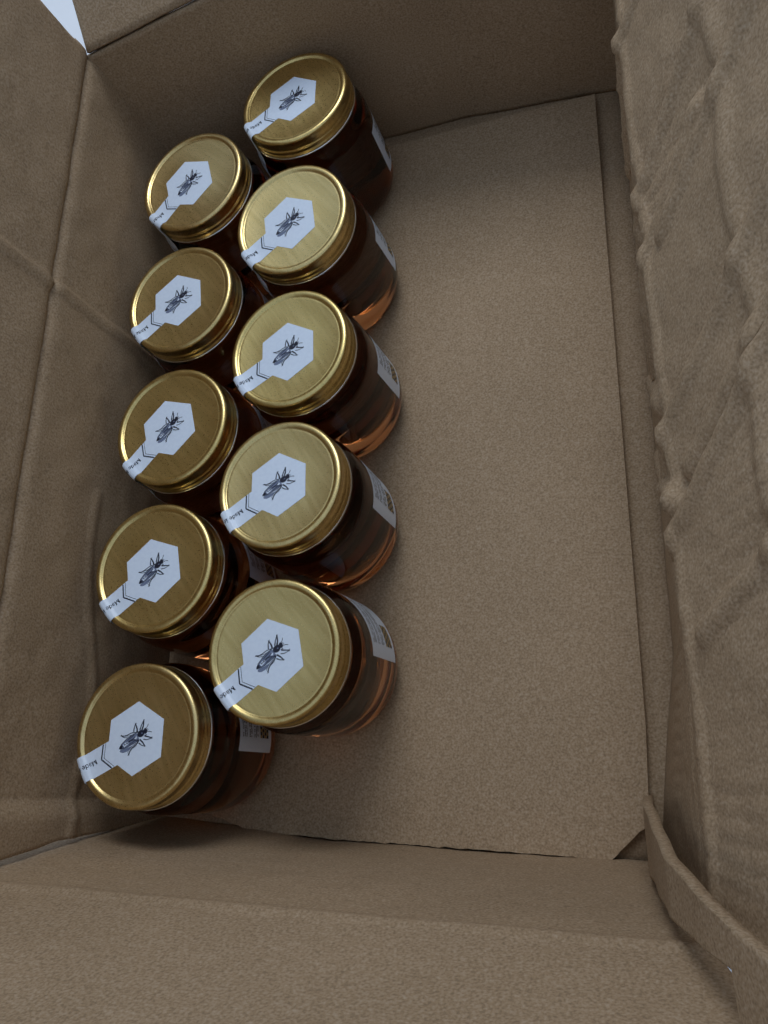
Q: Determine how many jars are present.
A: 10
